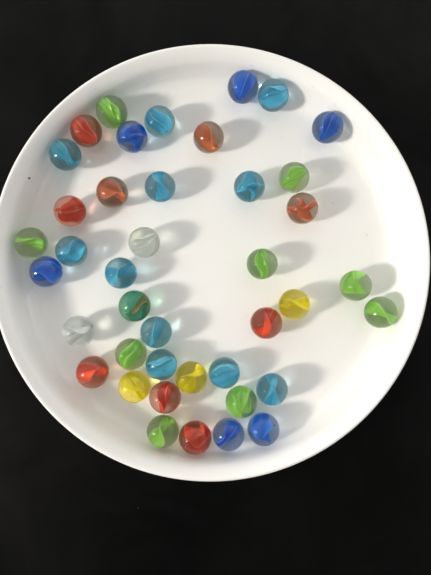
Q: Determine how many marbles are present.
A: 41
